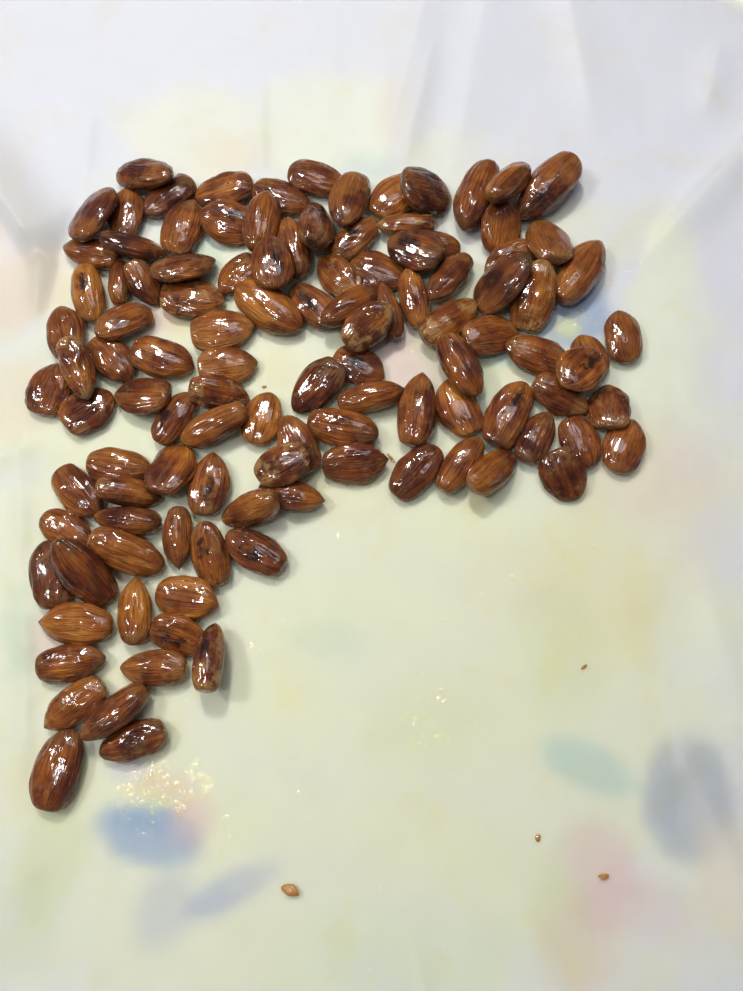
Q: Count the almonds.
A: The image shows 112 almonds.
